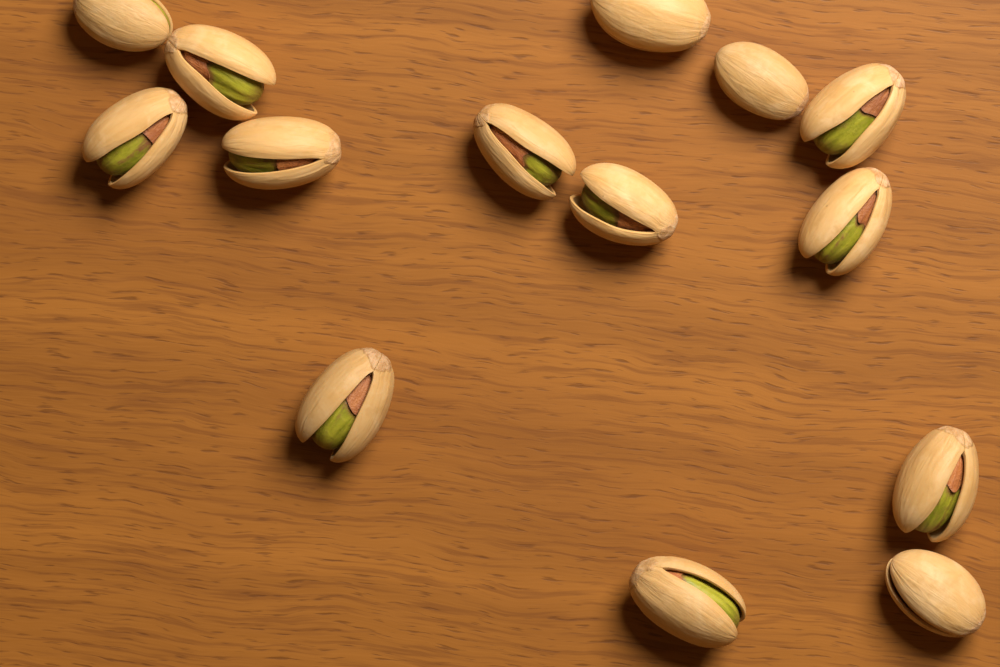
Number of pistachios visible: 14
